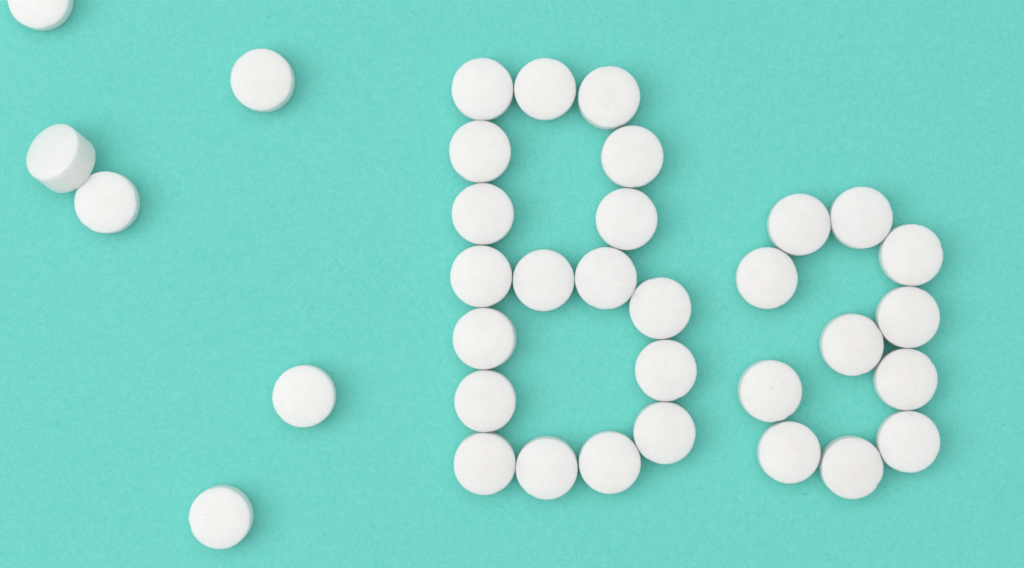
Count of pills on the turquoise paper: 35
